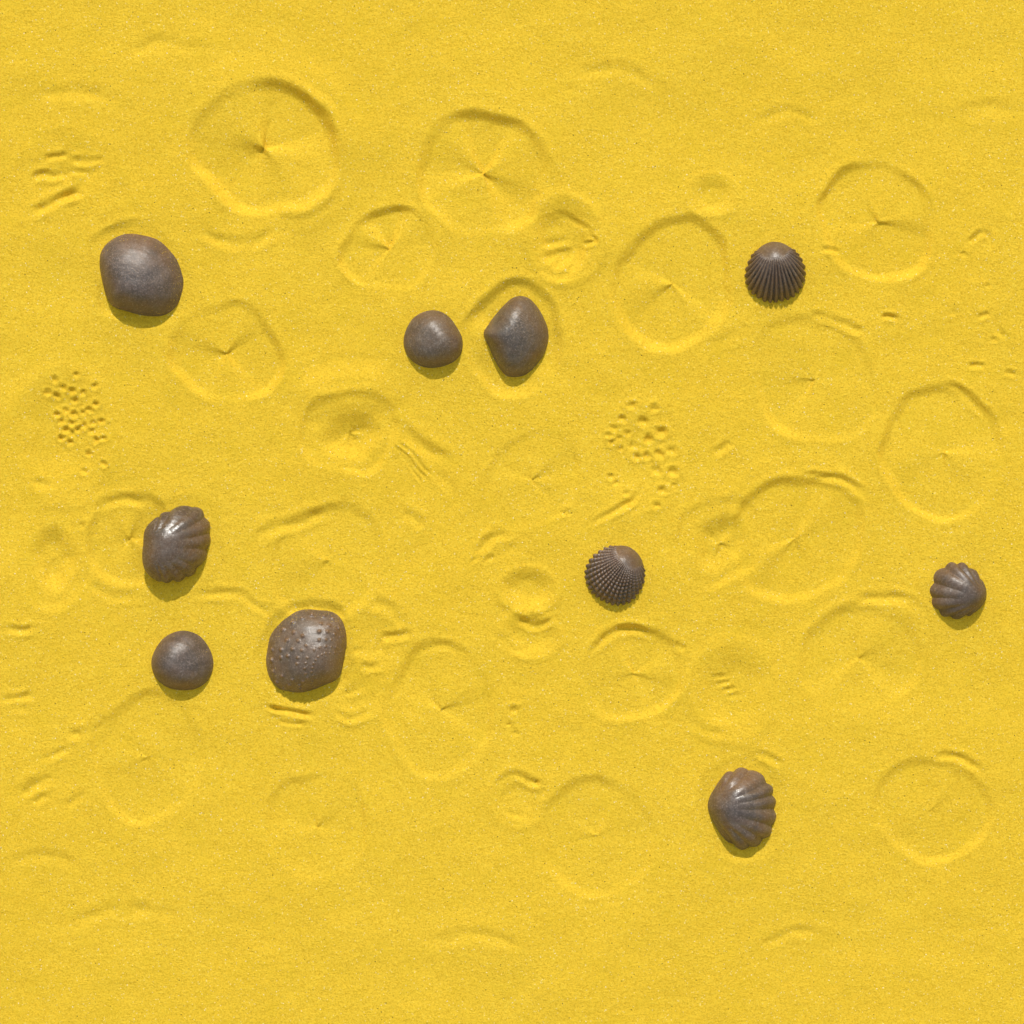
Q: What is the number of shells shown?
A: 10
